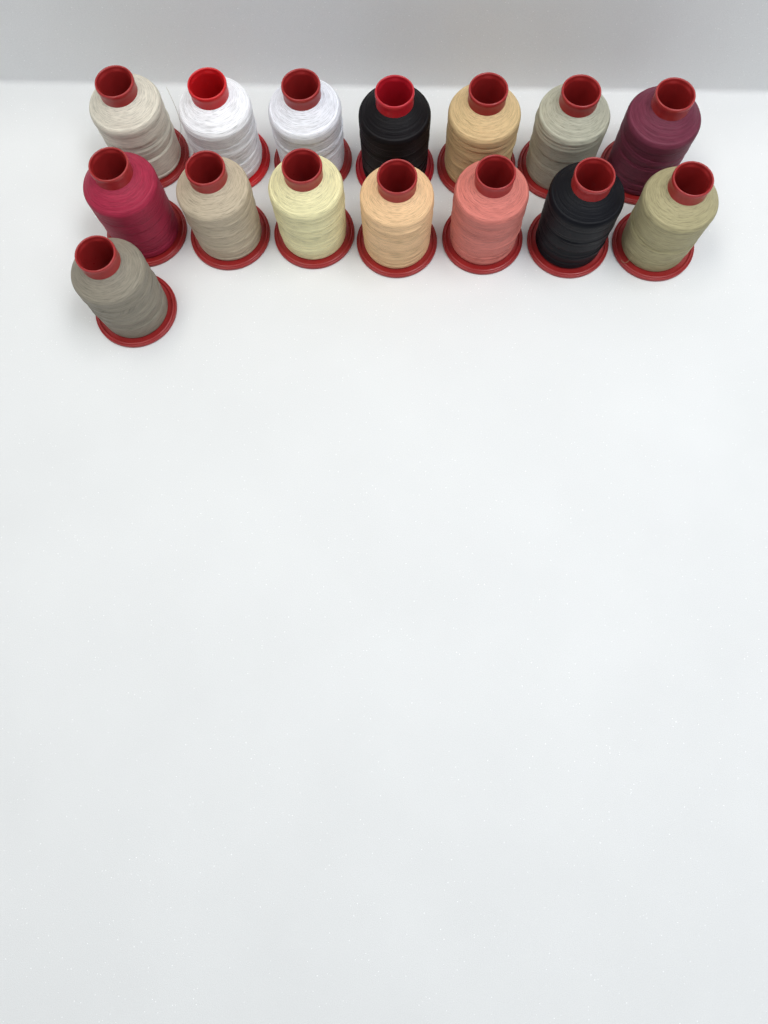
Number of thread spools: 15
